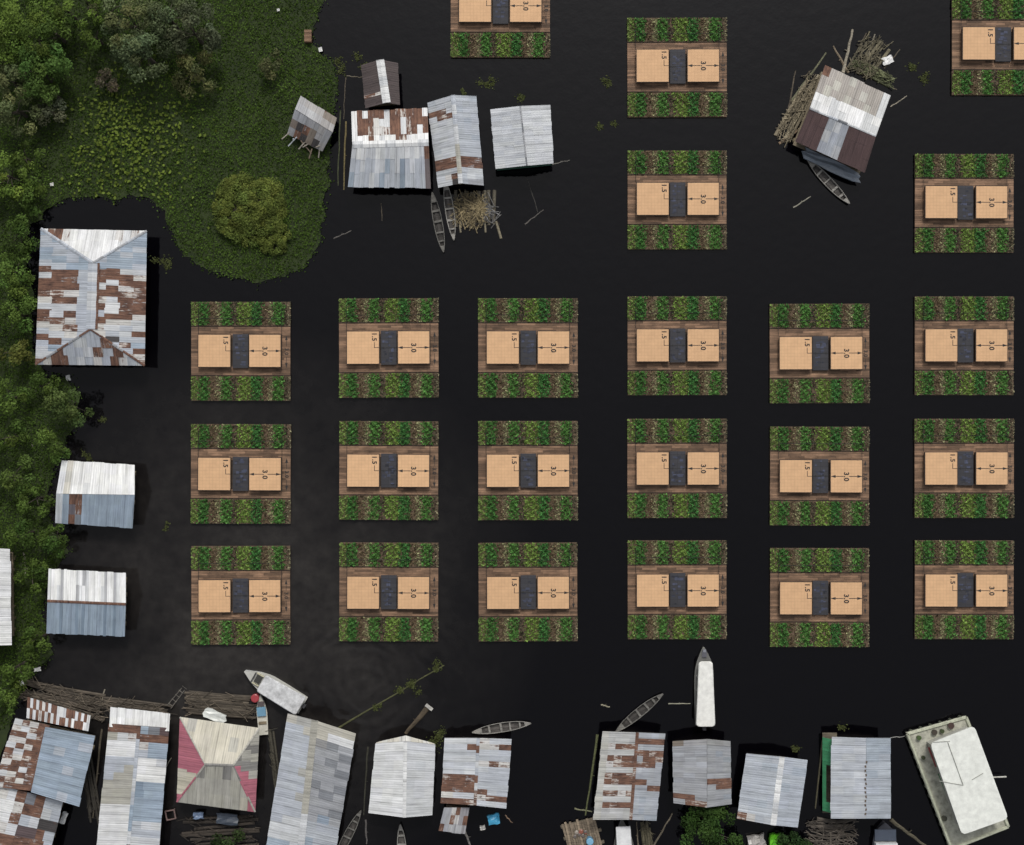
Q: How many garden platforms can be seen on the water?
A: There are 23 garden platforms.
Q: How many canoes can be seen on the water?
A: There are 7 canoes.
